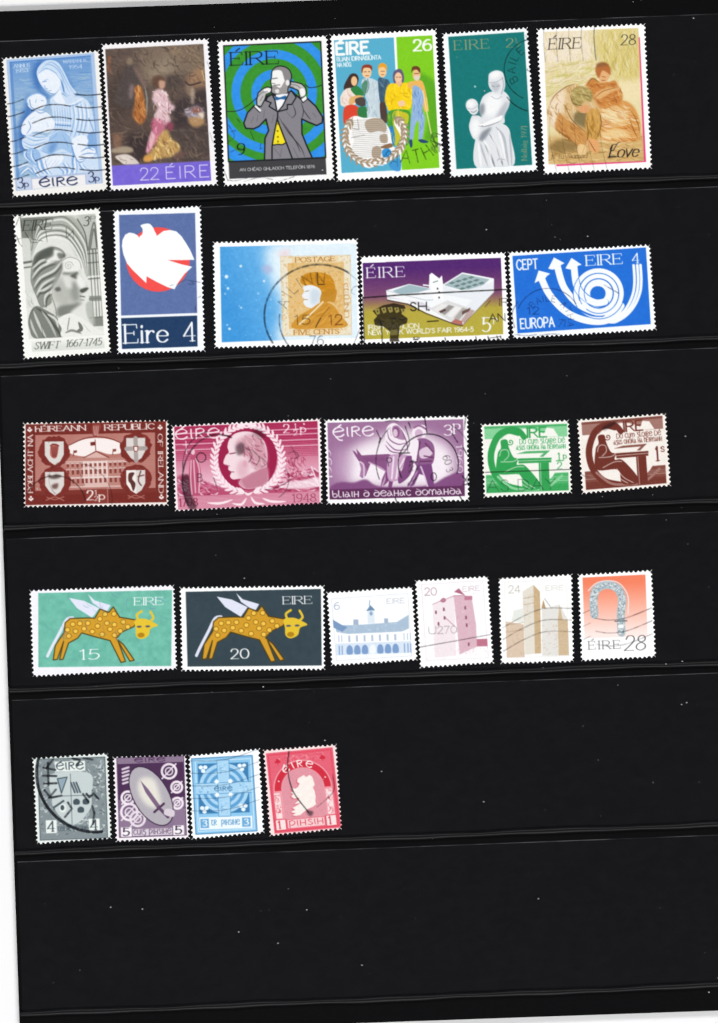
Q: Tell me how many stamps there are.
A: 26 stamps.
